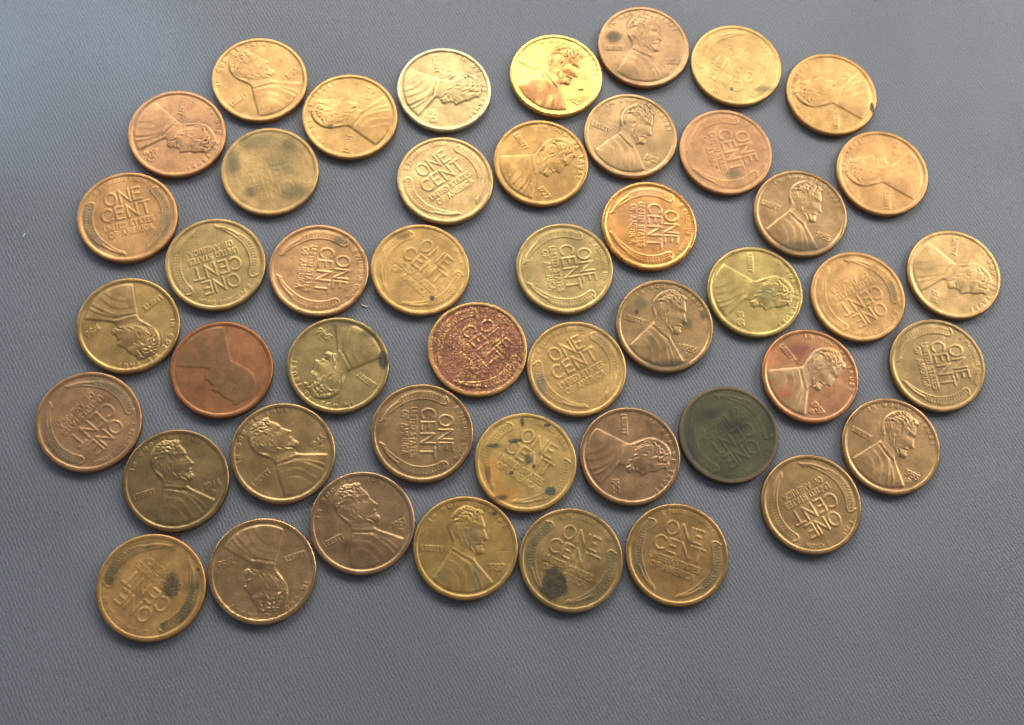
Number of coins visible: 47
